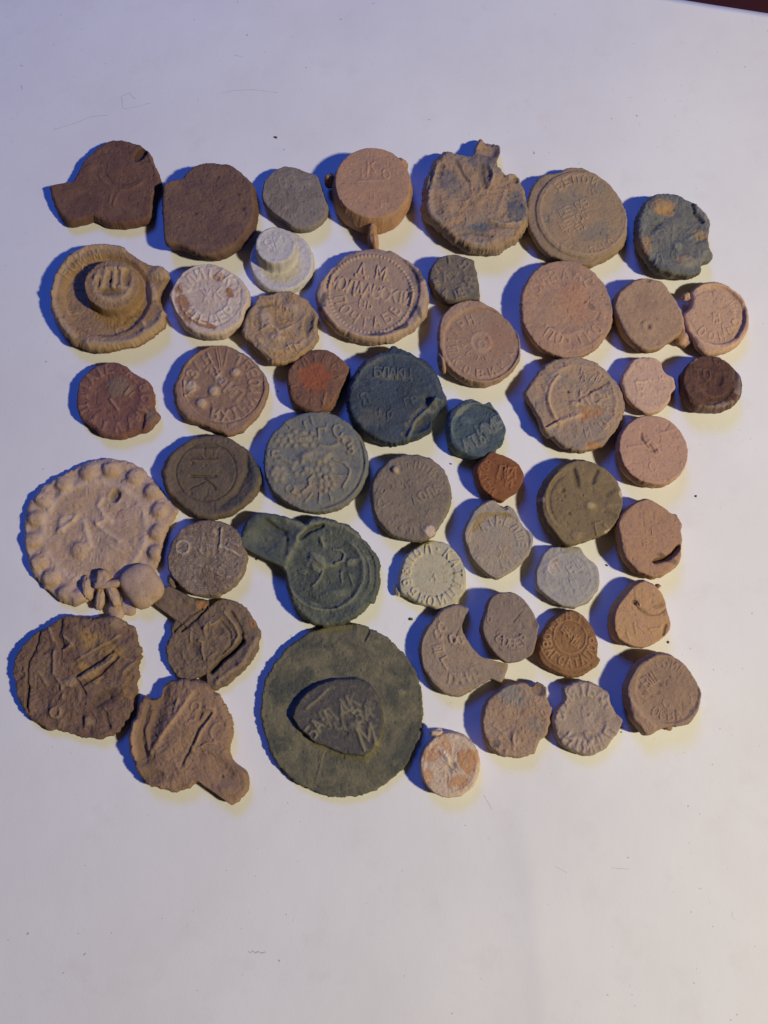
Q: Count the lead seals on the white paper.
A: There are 50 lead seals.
